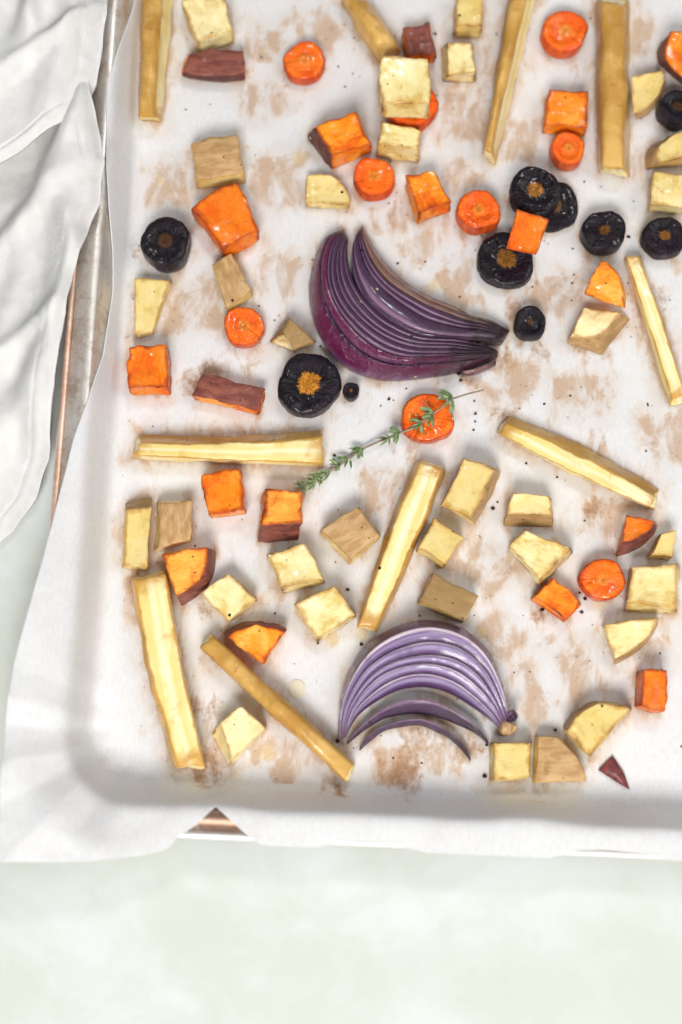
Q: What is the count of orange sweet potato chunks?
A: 18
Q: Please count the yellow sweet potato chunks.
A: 32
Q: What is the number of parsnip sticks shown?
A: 10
